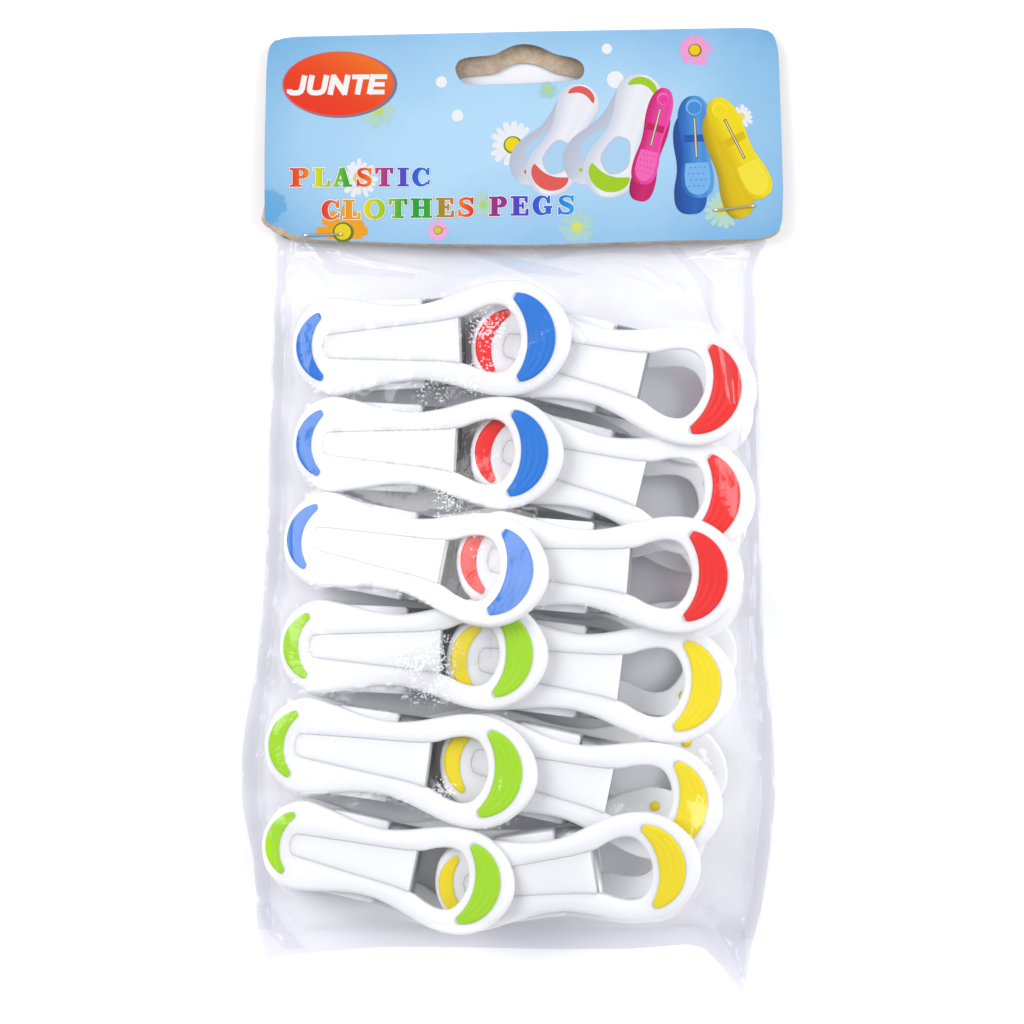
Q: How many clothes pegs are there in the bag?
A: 12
